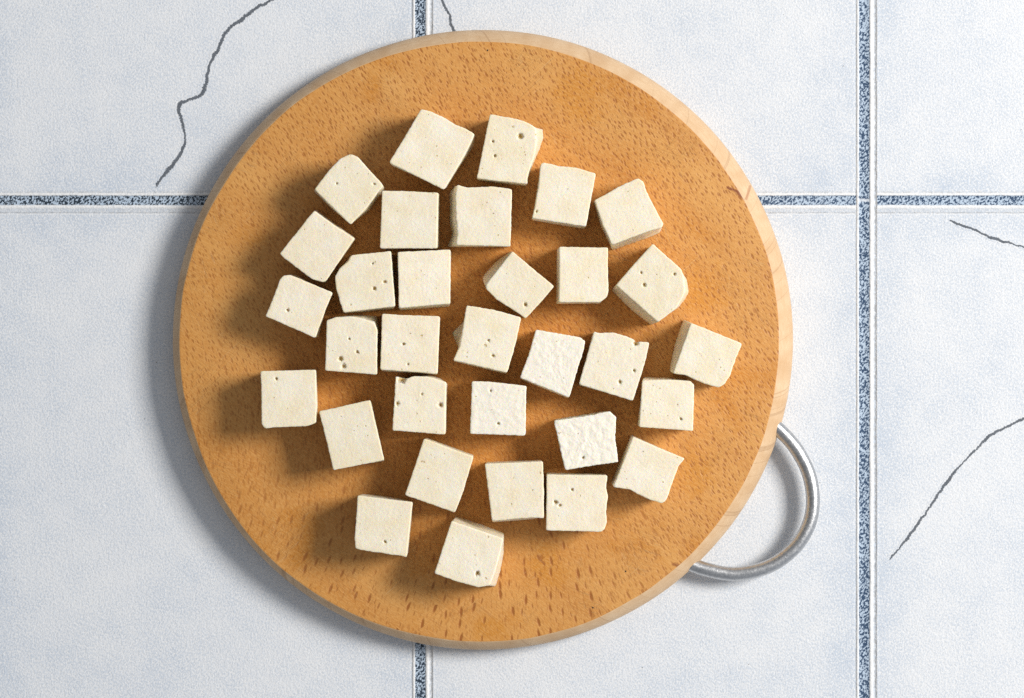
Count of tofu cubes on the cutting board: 32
